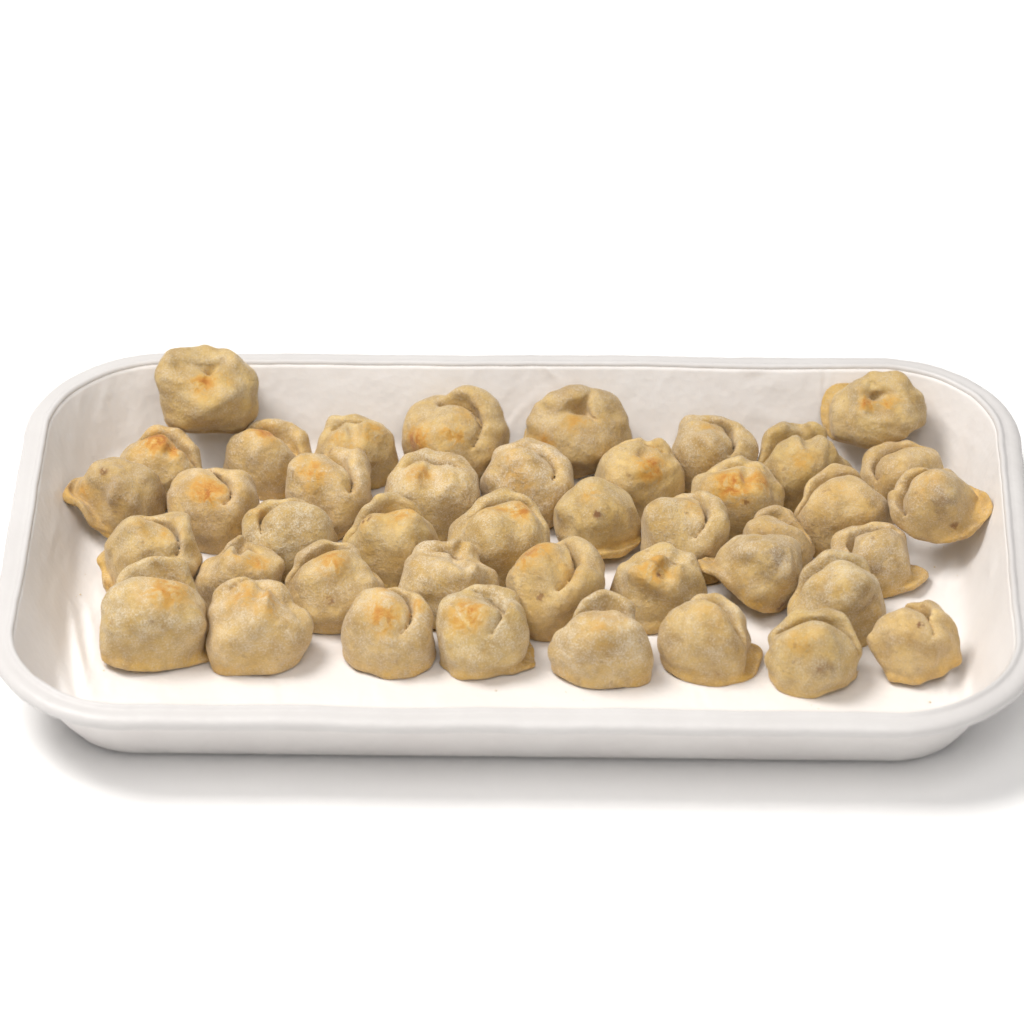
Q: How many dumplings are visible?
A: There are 42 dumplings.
